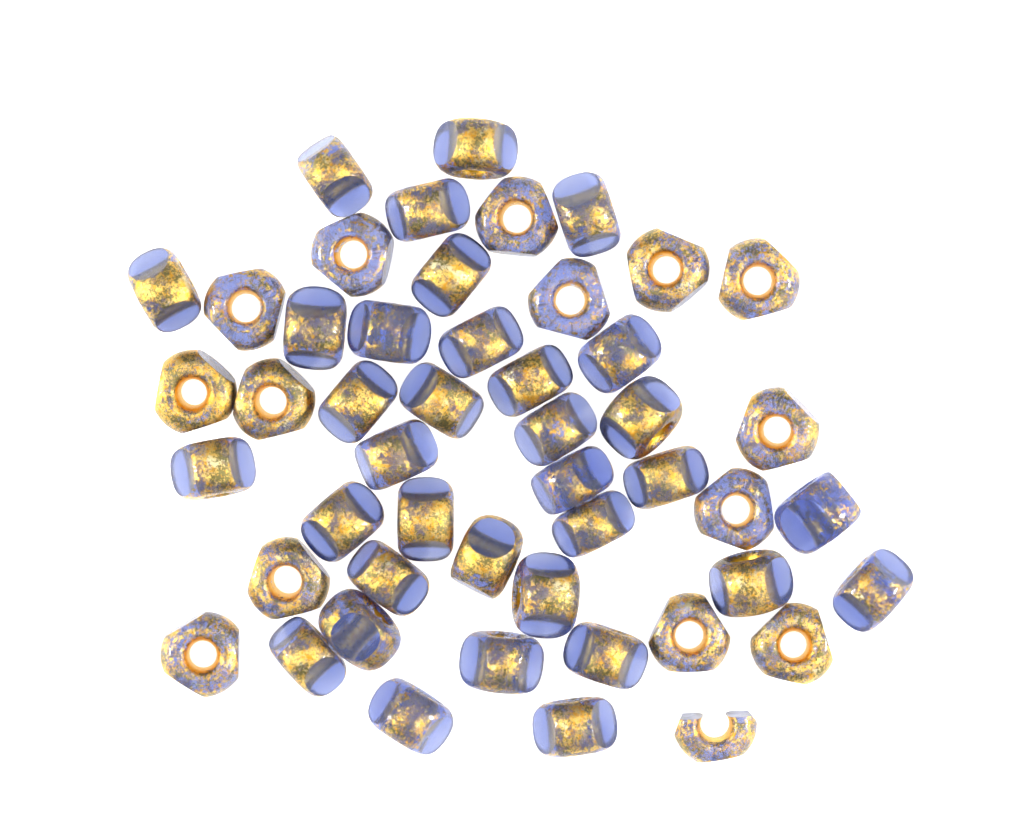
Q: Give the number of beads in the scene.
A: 49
